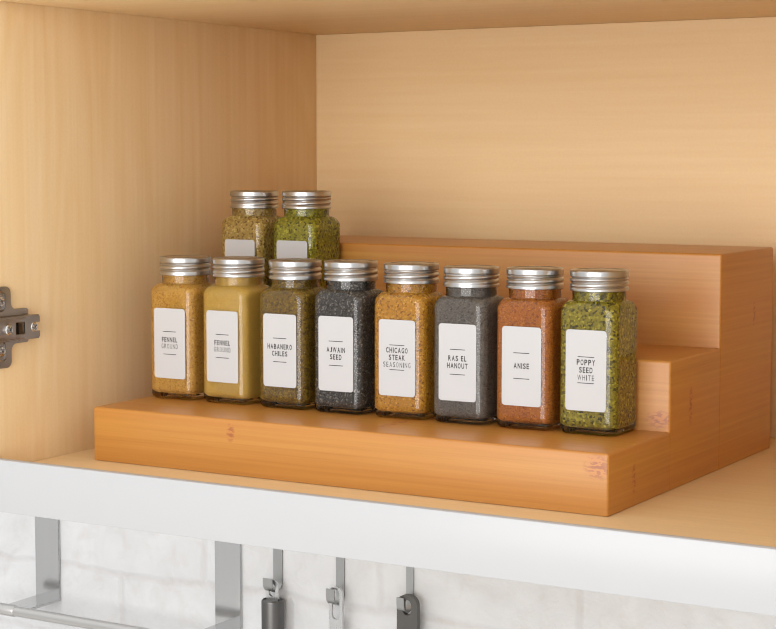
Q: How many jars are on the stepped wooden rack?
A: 10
